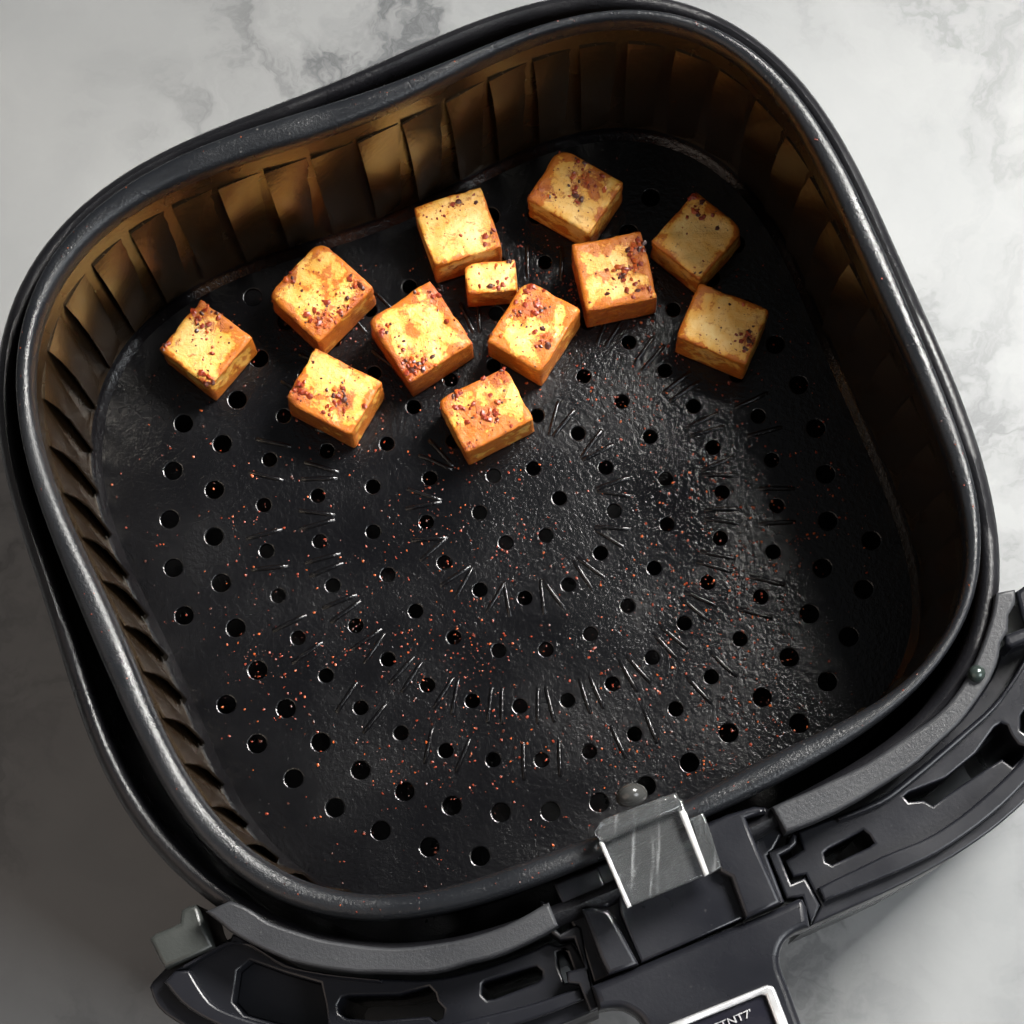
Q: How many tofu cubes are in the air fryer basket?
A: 12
